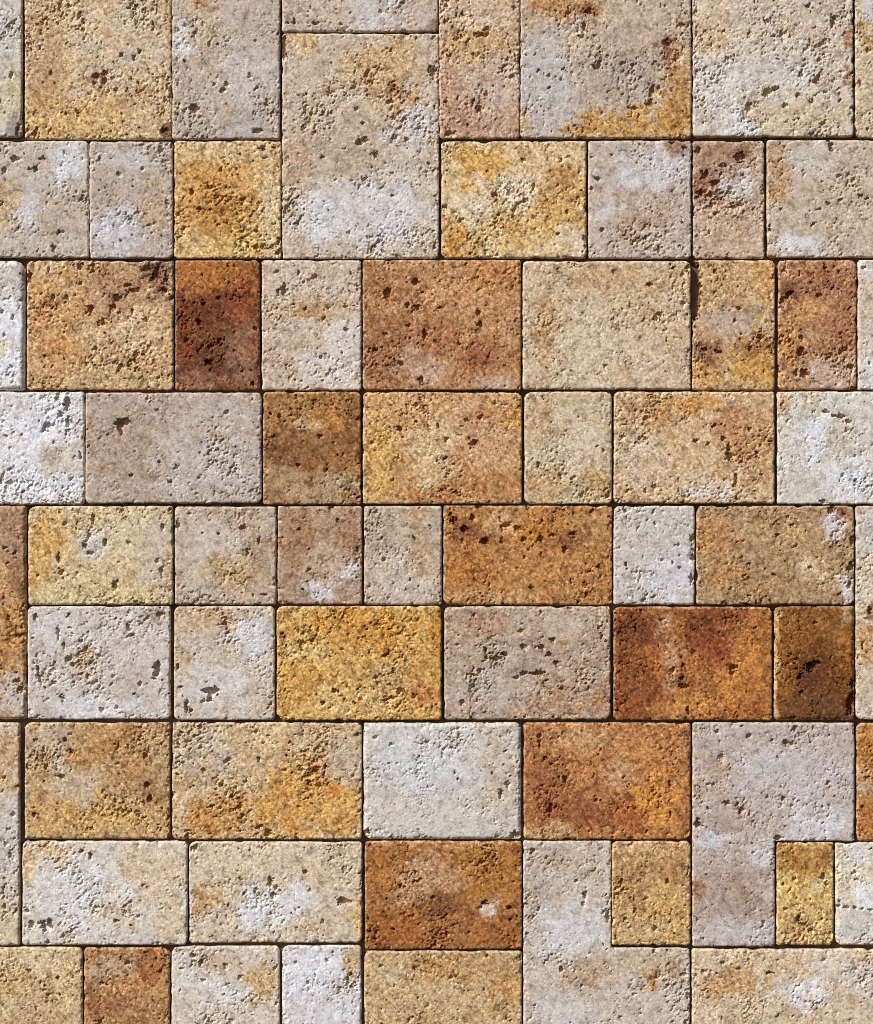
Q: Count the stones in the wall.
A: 67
